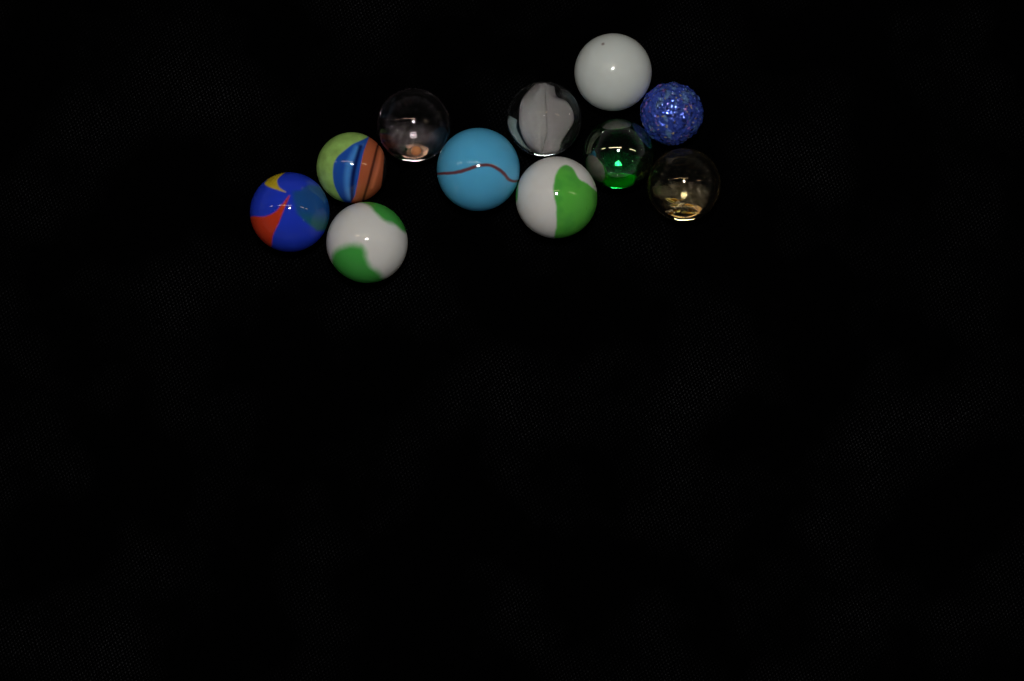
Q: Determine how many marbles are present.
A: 11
